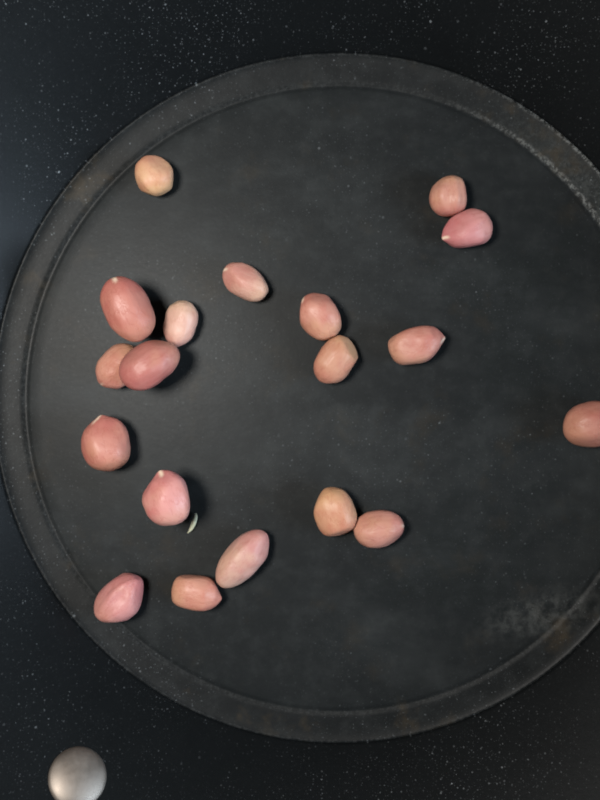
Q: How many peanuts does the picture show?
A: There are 19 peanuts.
